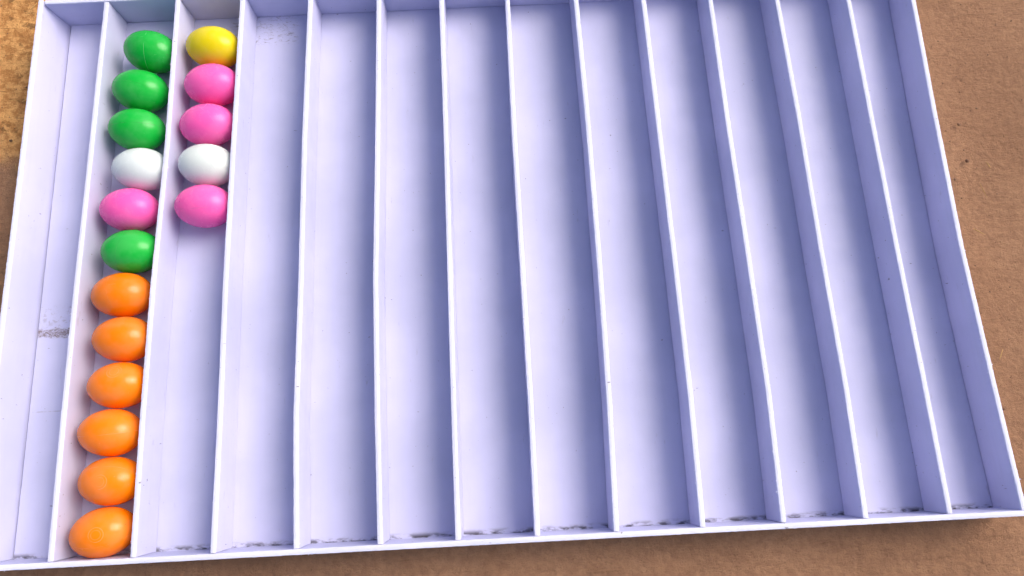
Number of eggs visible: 17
